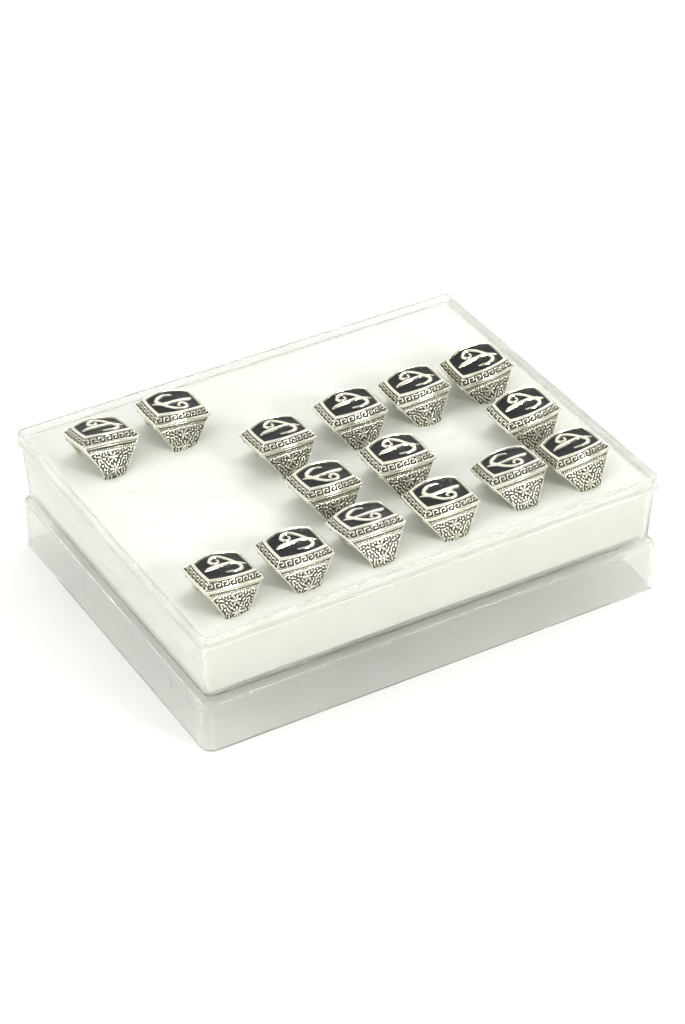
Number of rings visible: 15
